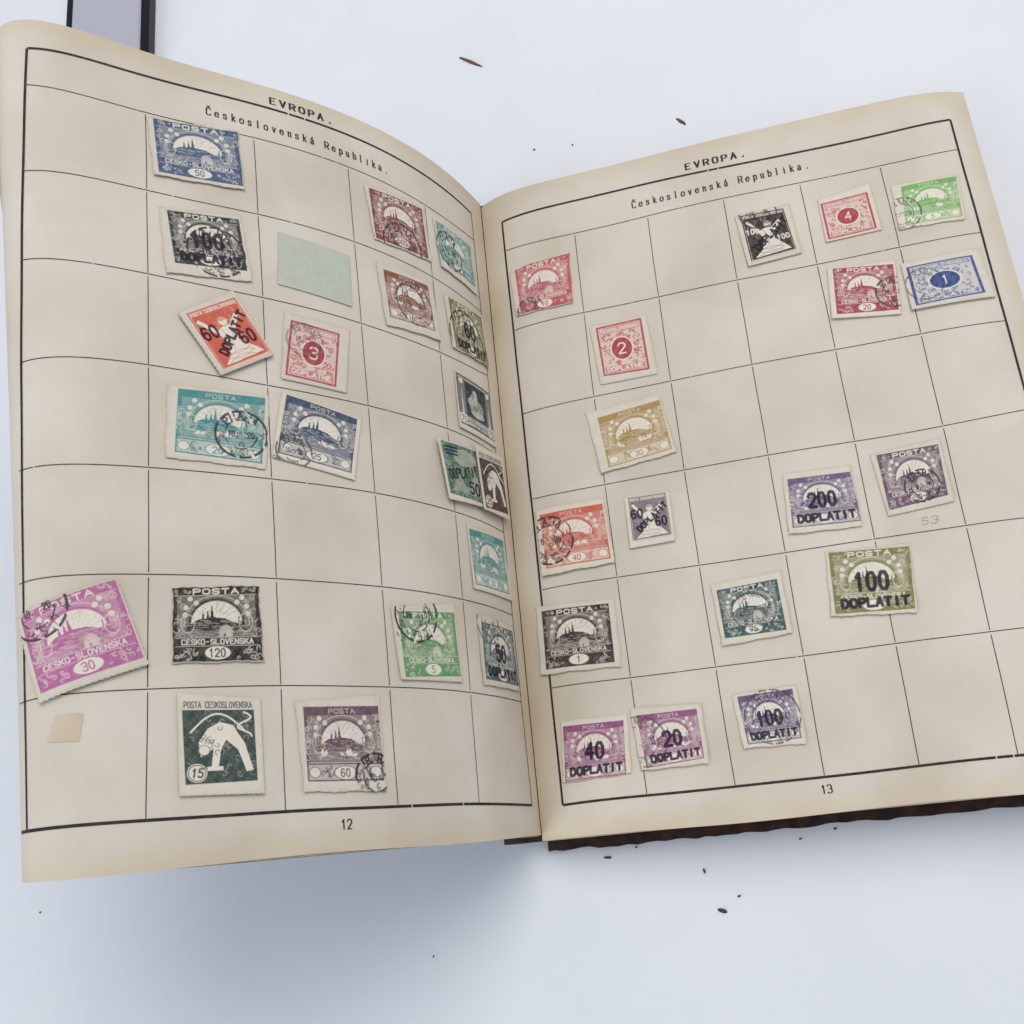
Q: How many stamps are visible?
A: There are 39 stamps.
